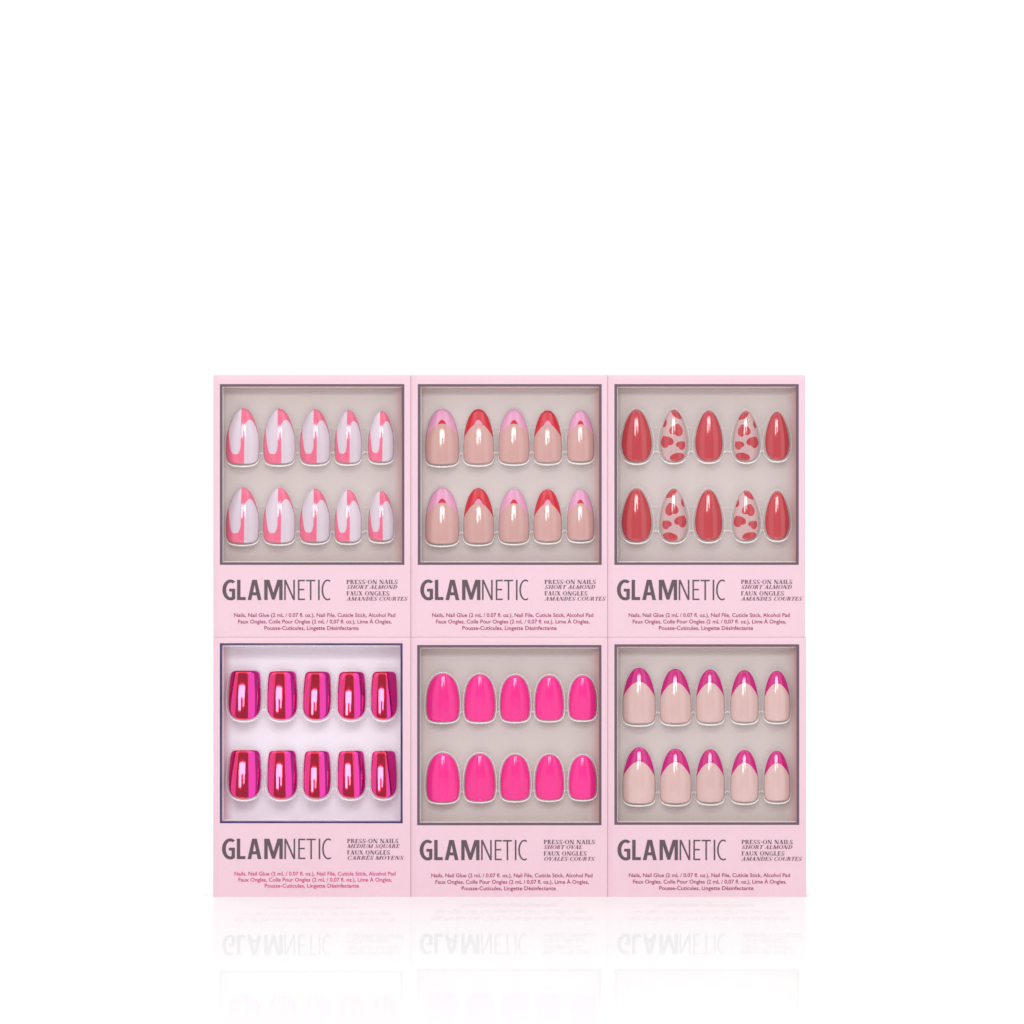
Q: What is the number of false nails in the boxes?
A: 60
